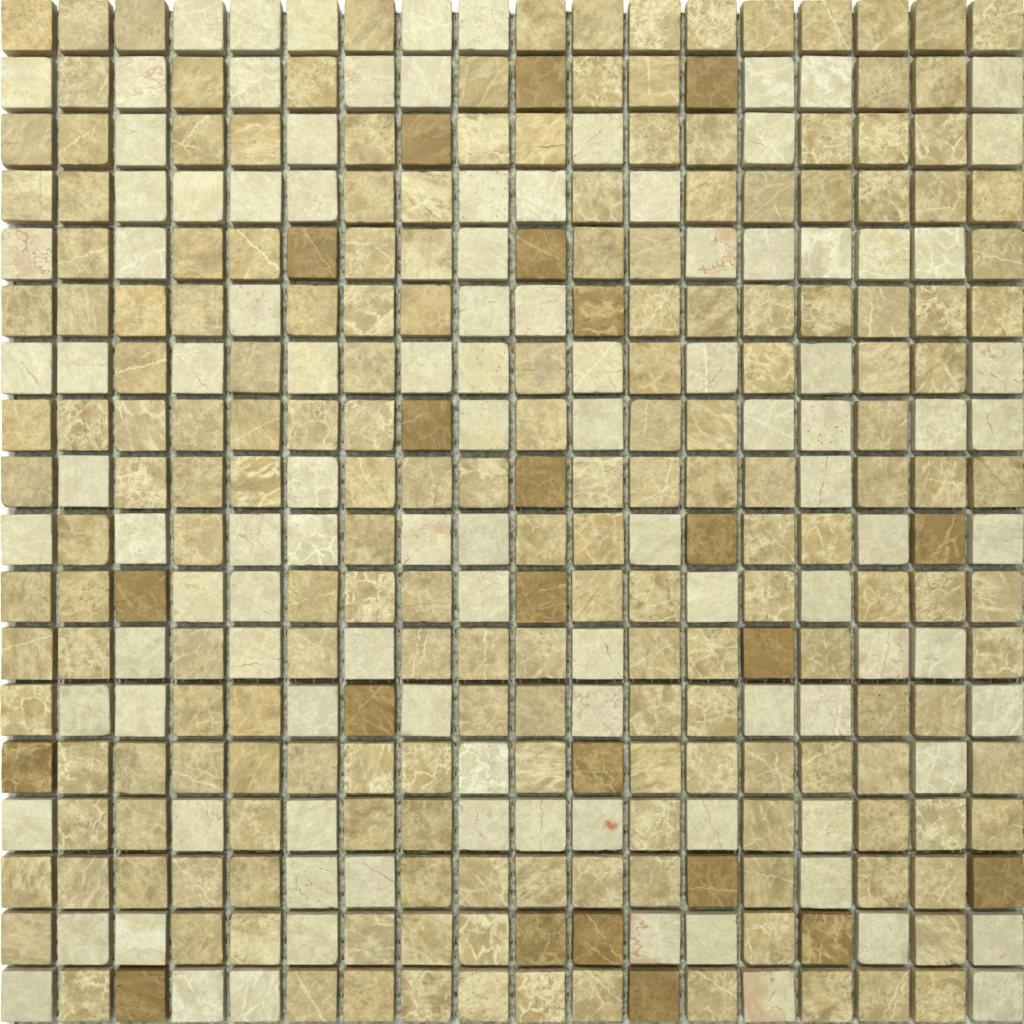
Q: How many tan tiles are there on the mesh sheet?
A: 193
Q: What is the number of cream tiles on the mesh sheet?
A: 108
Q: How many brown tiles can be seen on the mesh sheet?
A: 23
